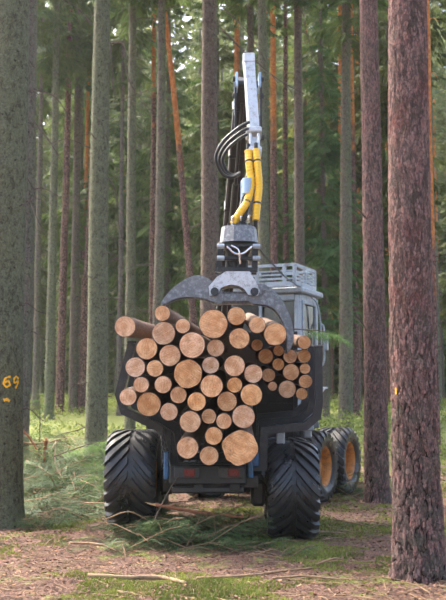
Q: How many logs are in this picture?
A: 52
